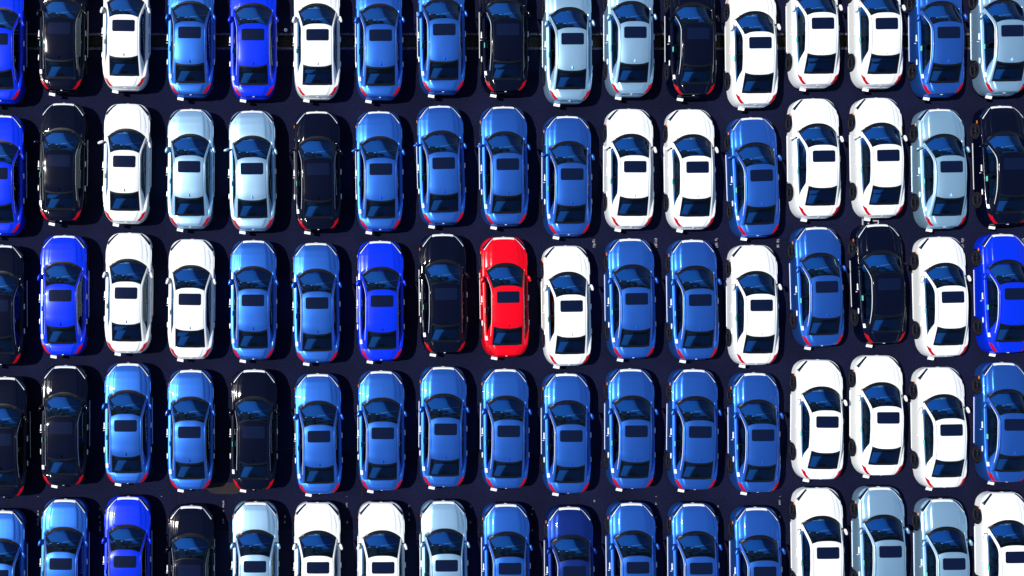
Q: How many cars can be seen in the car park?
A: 85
